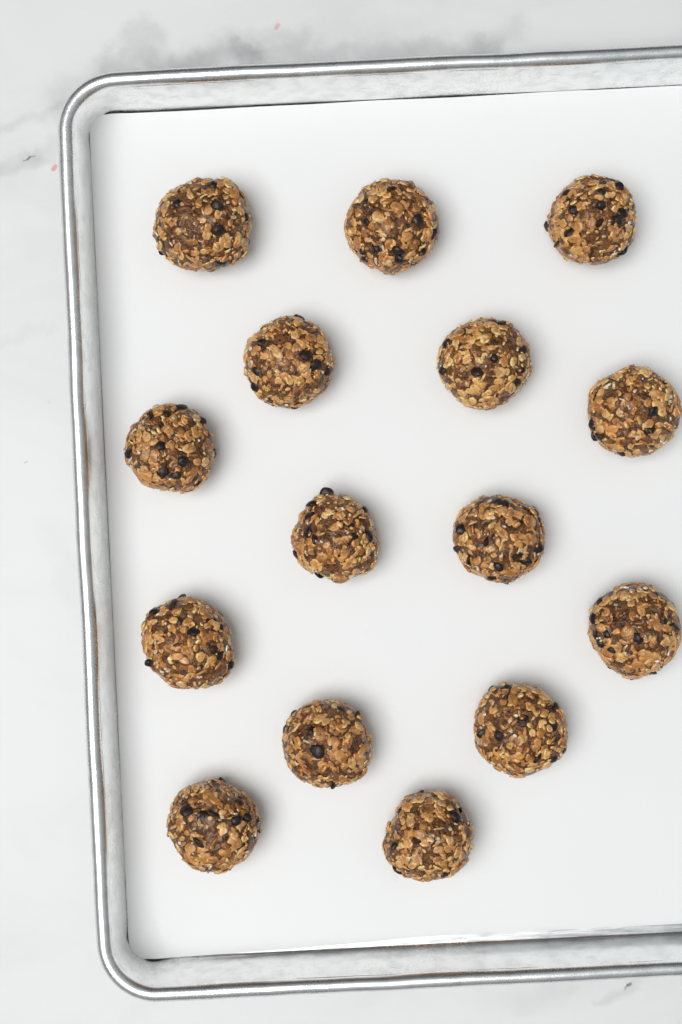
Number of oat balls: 15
